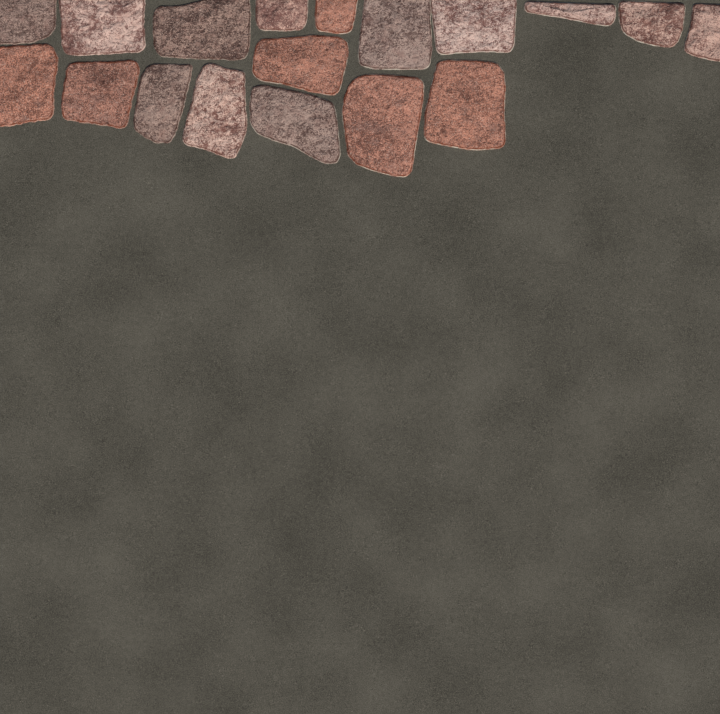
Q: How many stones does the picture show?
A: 18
